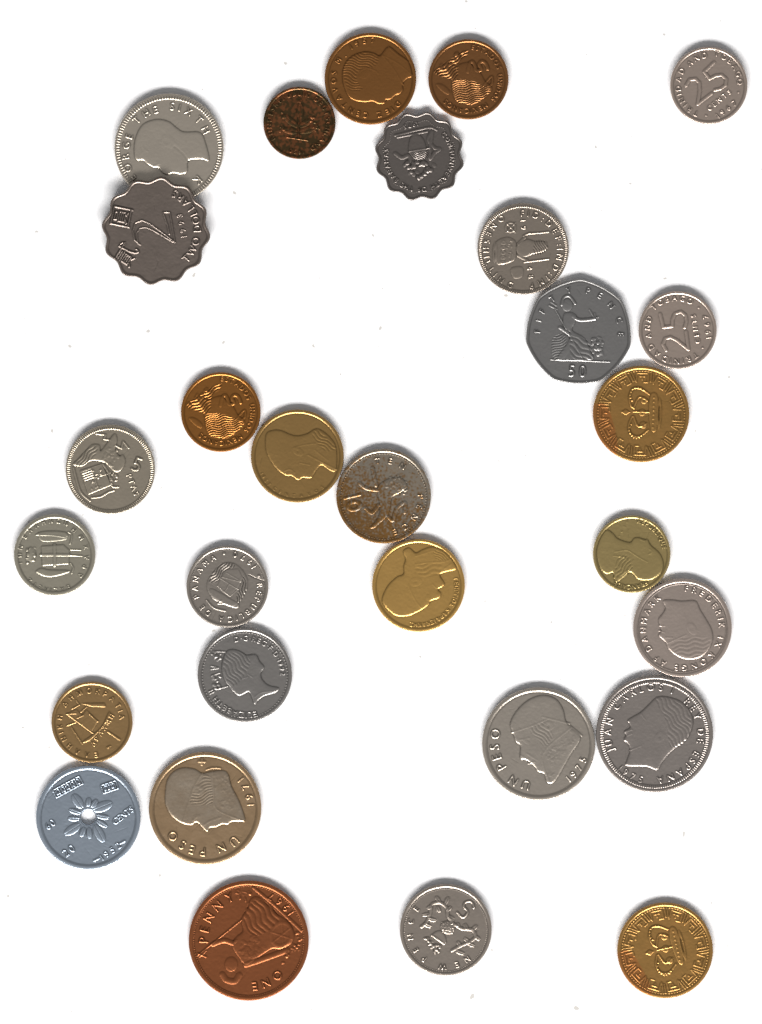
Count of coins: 29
